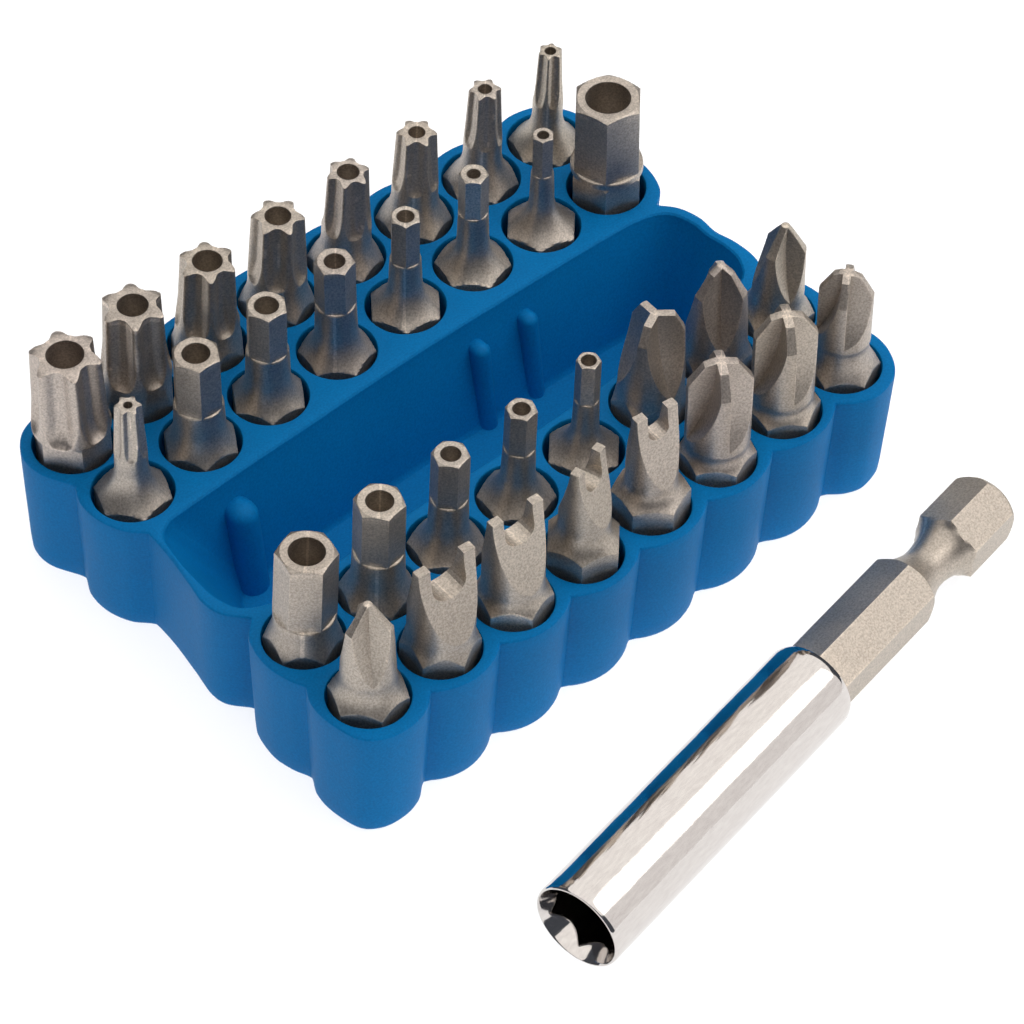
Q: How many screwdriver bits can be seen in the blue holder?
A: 32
